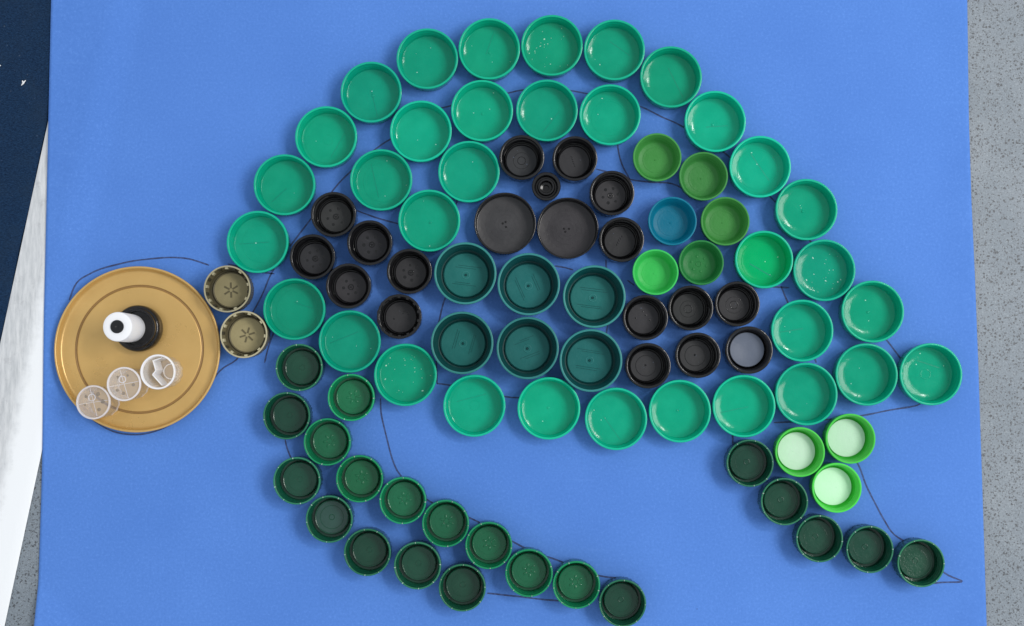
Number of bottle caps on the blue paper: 95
